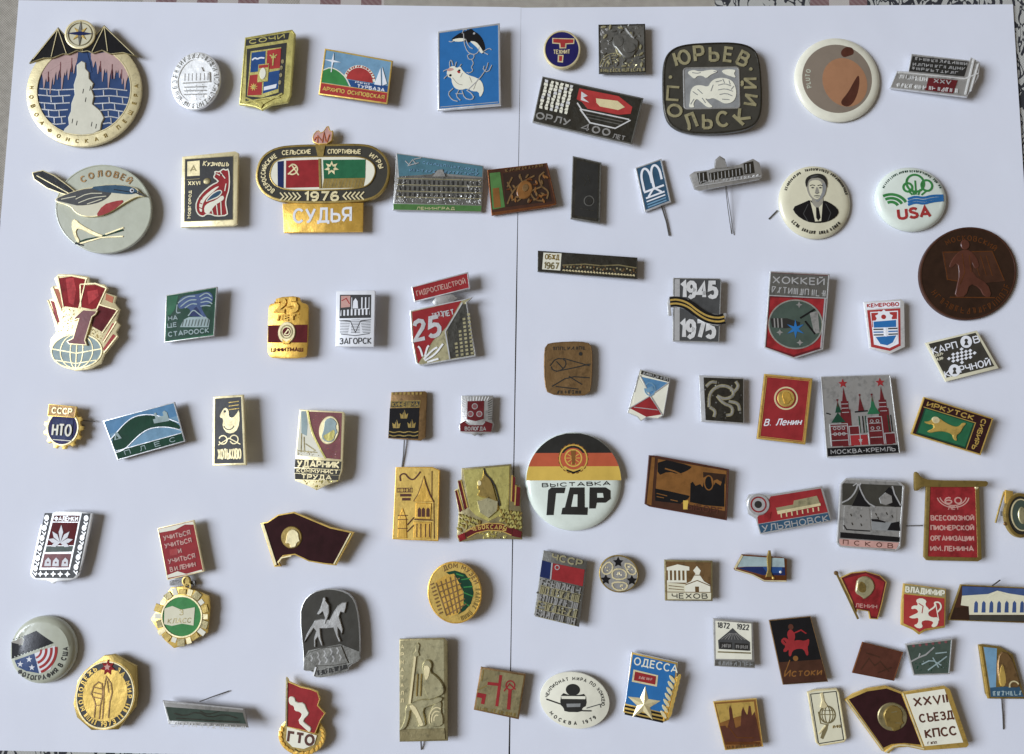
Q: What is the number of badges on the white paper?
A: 80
